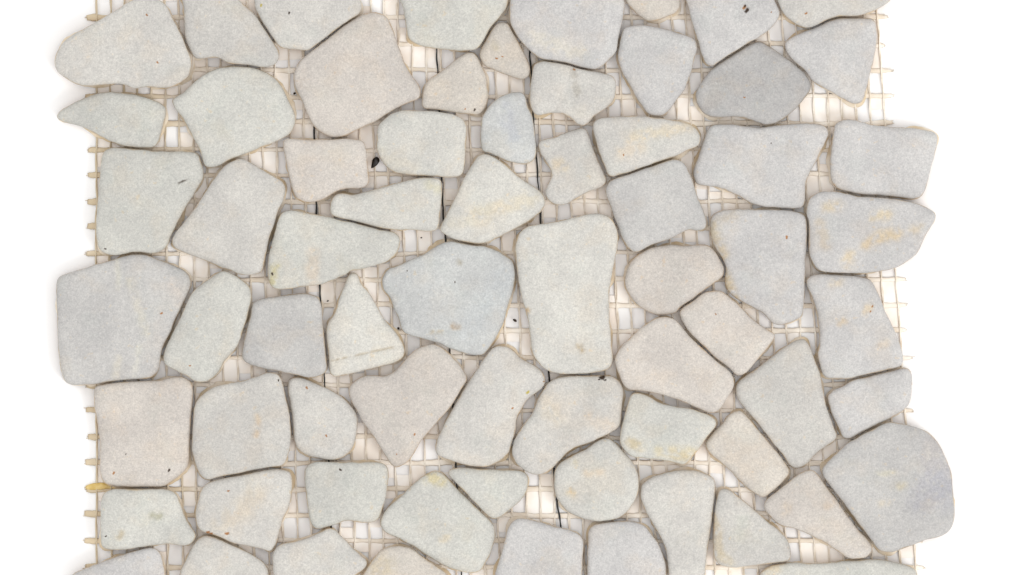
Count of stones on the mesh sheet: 69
